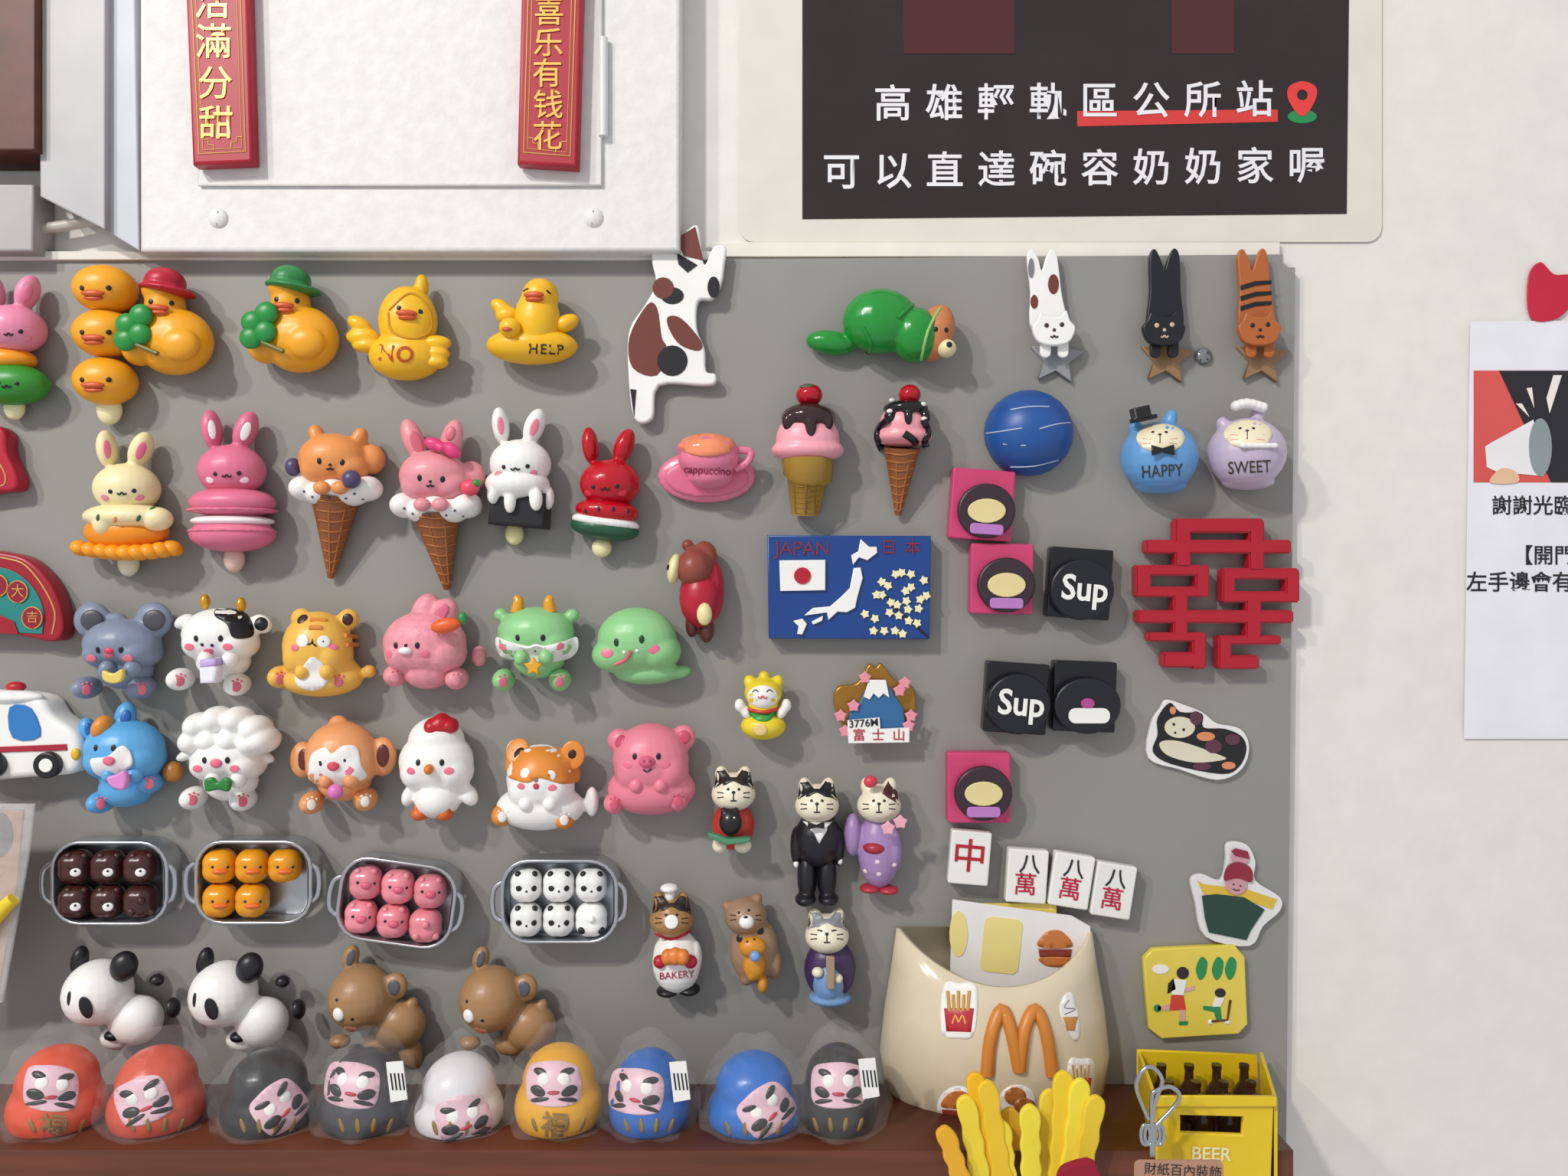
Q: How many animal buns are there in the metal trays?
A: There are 23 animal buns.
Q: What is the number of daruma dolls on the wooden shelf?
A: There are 9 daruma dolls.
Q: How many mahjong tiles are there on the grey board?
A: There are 4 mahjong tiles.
